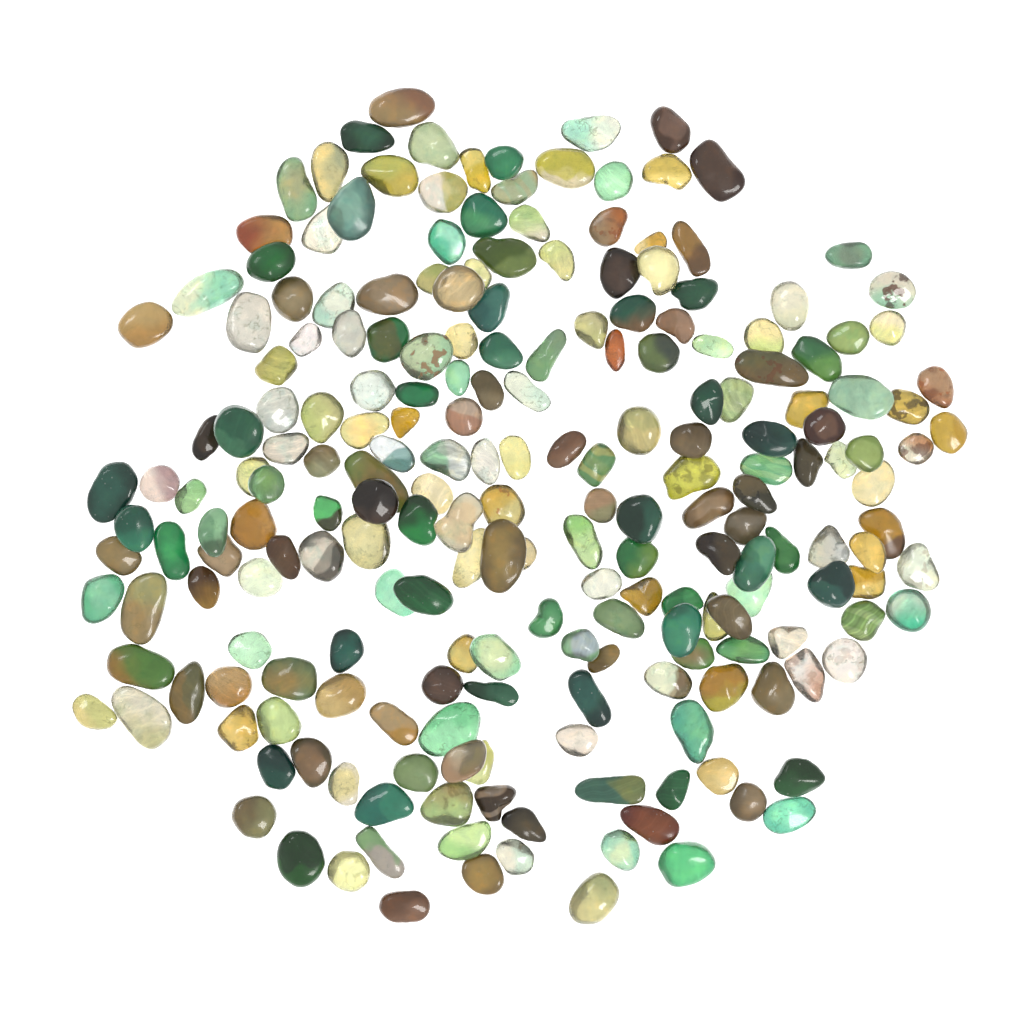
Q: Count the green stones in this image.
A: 88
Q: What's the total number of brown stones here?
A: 55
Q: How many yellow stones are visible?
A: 42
